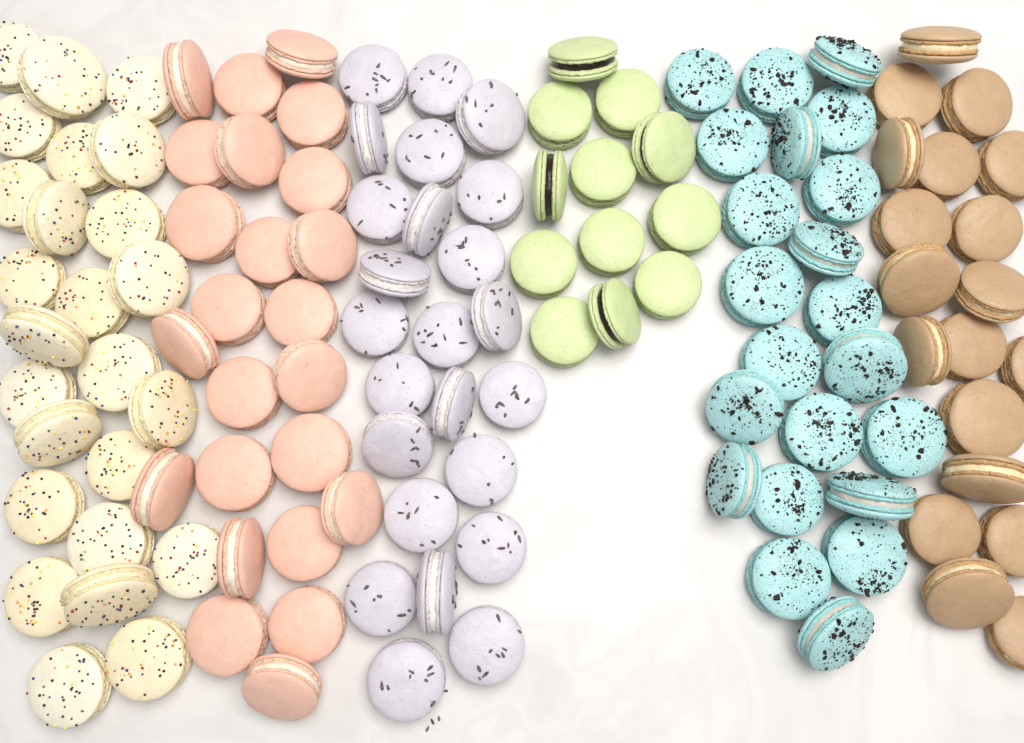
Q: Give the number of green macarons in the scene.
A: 12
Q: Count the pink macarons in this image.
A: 24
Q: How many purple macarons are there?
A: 24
